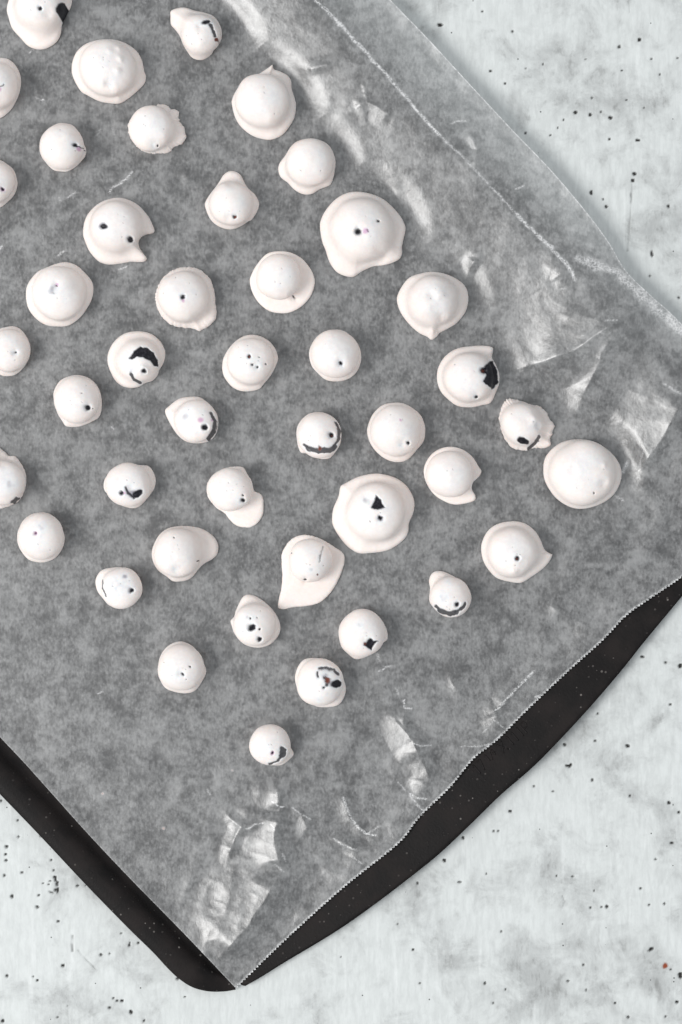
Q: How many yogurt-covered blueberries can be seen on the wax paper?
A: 43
